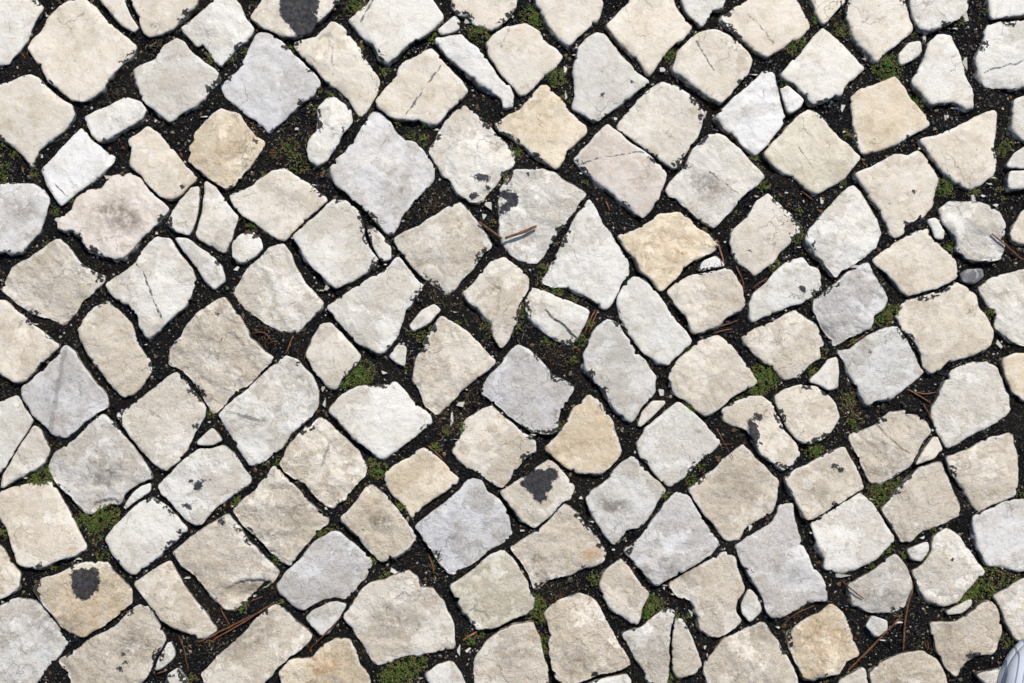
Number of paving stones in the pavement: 169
